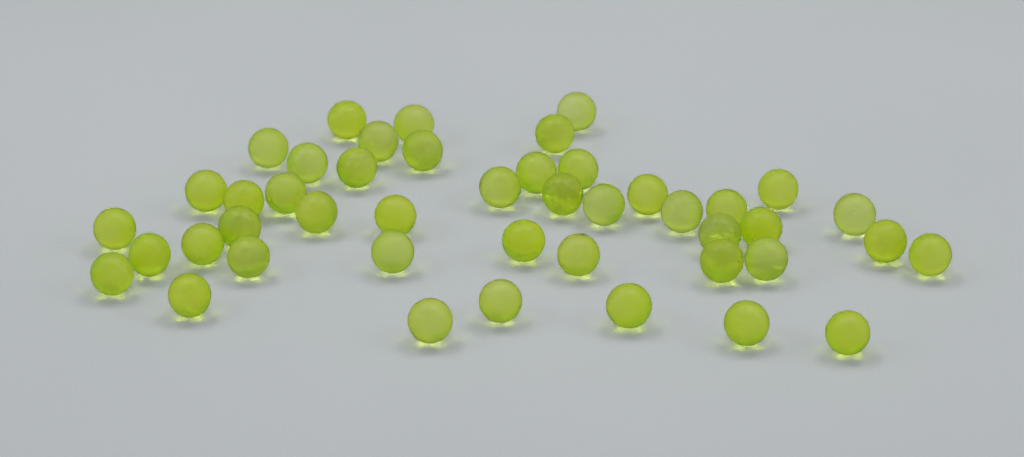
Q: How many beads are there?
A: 45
